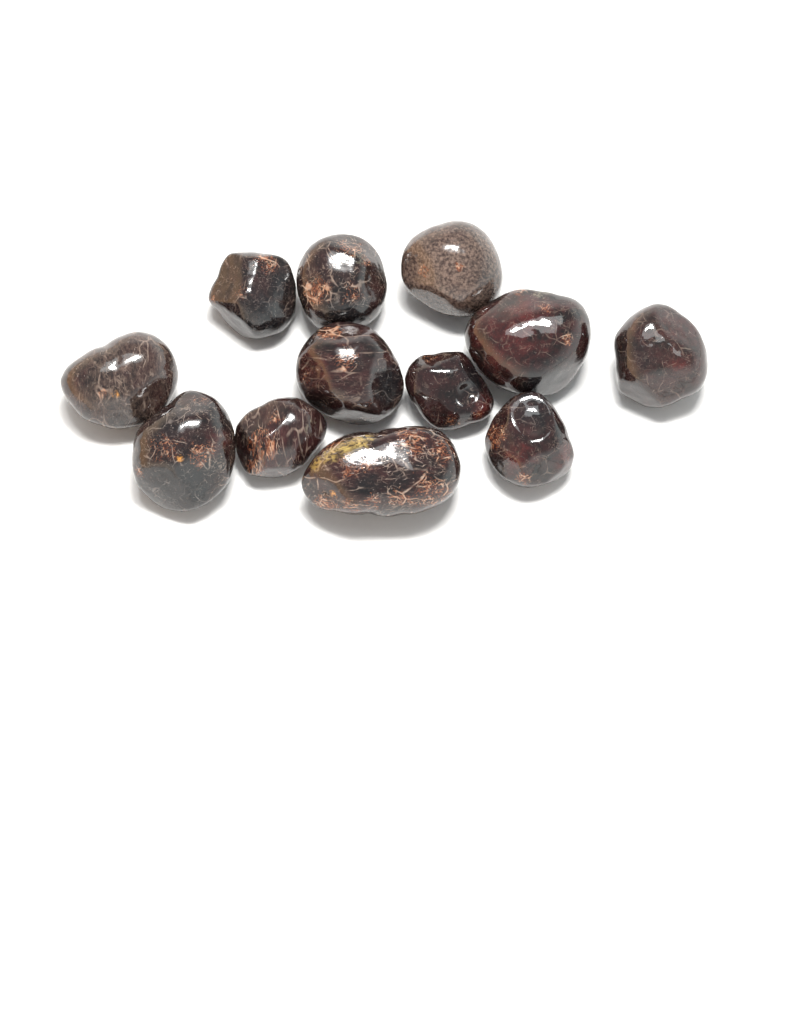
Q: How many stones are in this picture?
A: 12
